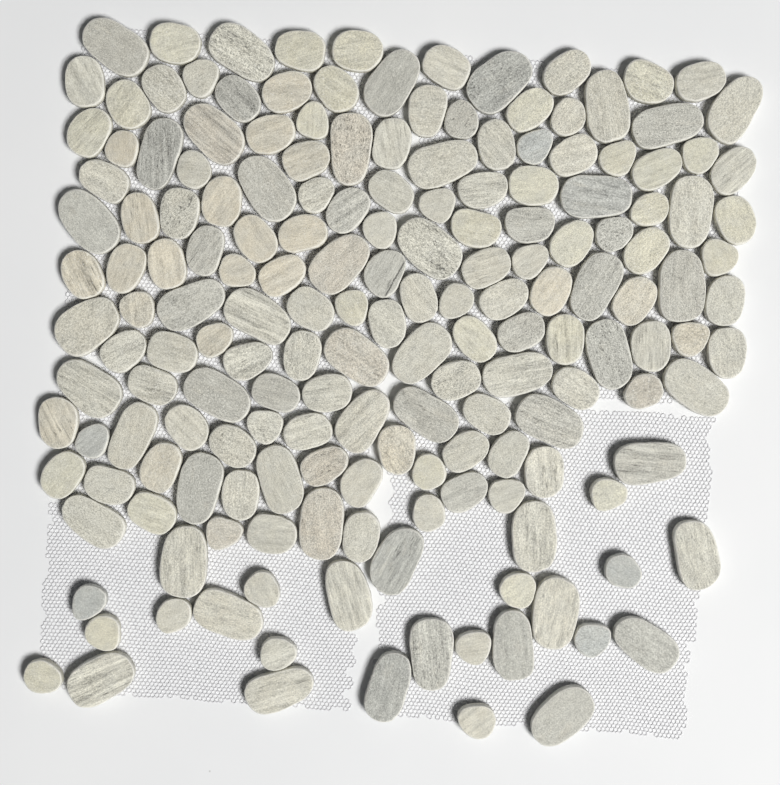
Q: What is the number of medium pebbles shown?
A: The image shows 85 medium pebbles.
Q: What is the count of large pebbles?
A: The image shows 52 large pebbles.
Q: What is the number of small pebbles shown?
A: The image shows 41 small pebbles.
